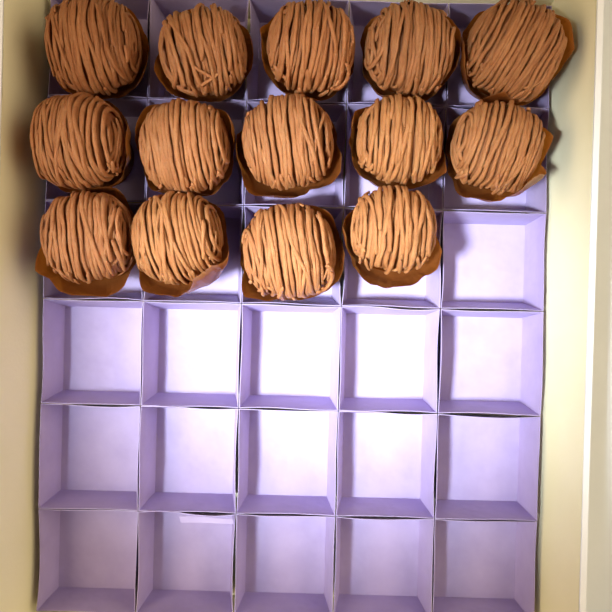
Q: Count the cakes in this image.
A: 14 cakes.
